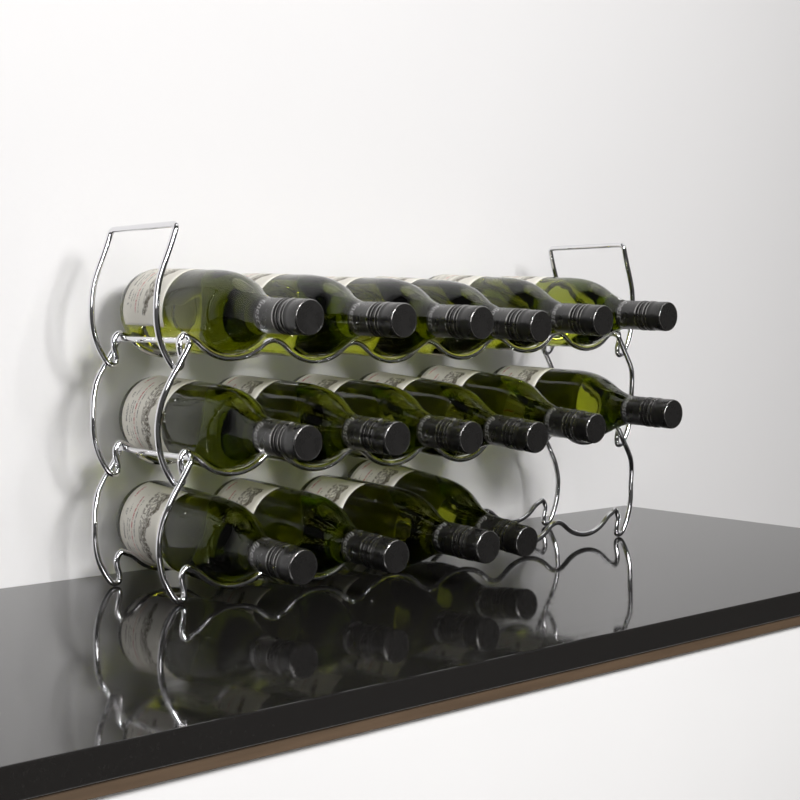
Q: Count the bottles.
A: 16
